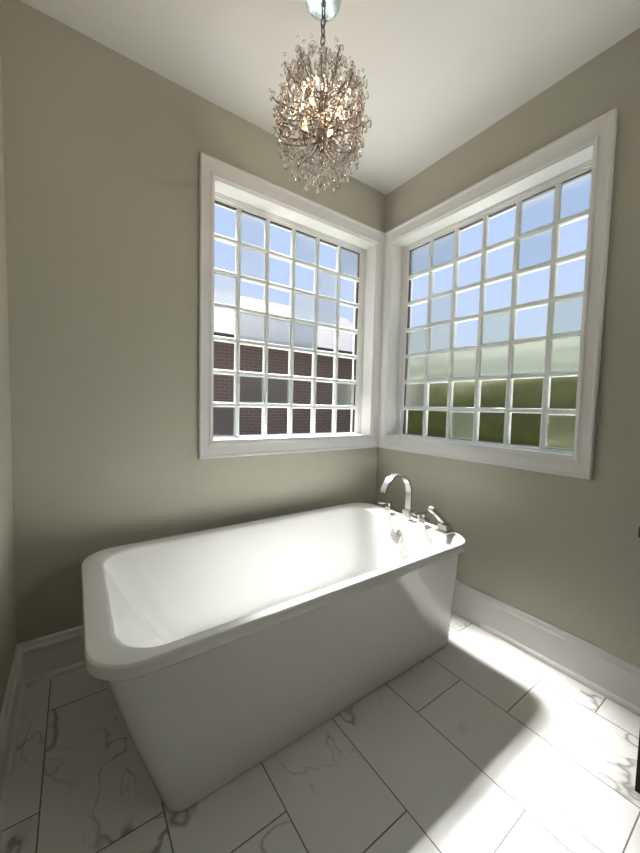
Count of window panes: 34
